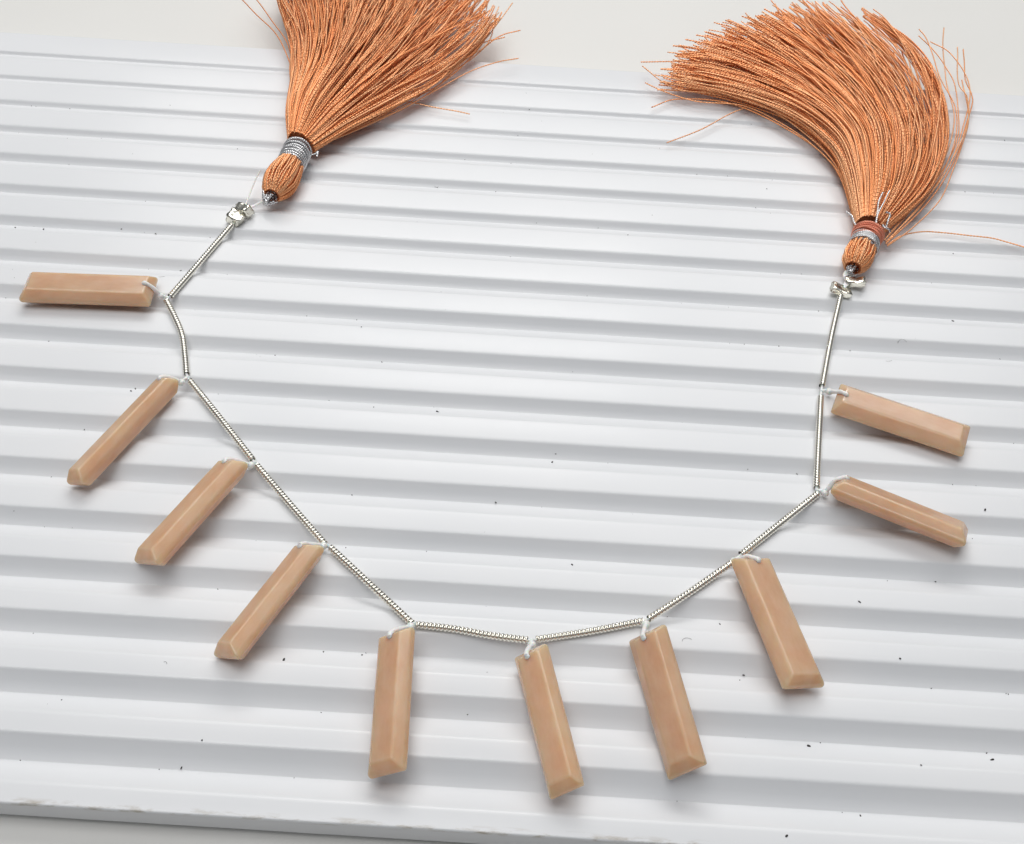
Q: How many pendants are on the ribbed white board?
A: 10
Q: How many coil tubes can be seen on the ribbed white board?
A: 11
